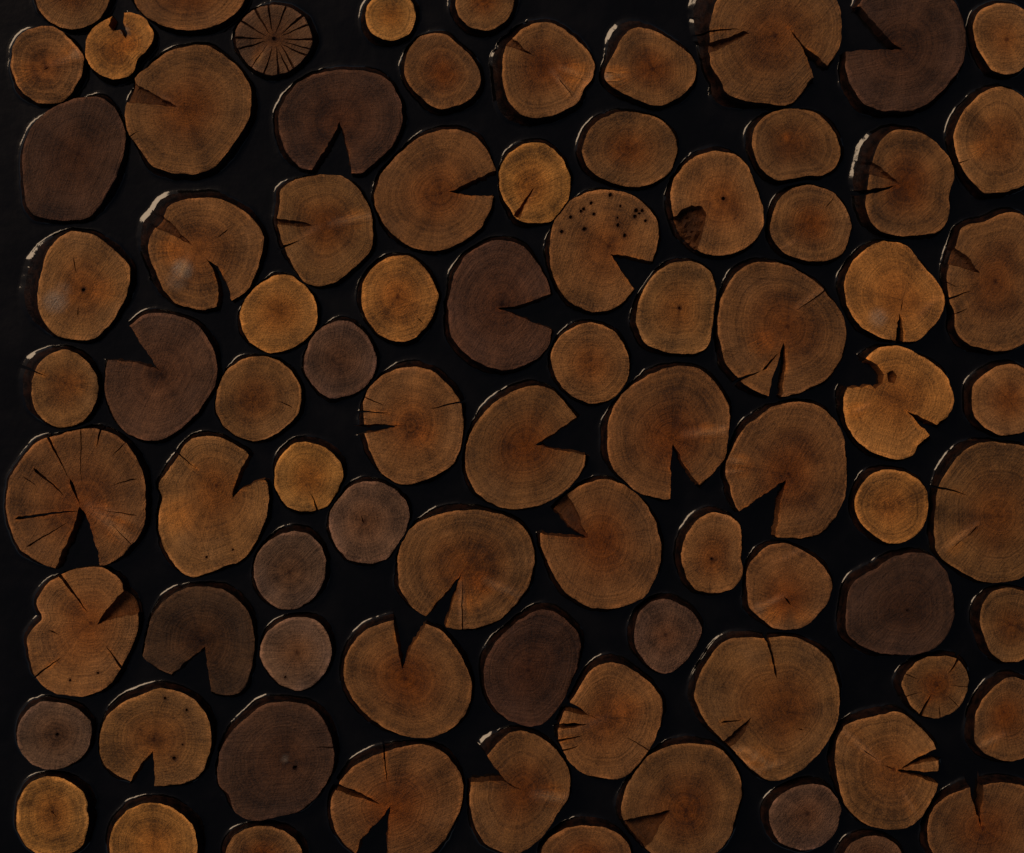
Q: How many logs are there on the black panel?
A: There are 83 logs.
